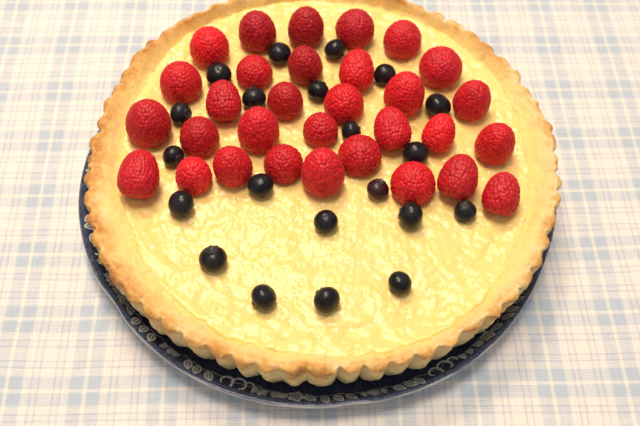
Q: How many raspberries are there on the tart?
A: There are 31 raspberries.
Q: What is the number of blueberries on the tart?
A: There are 21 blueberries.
